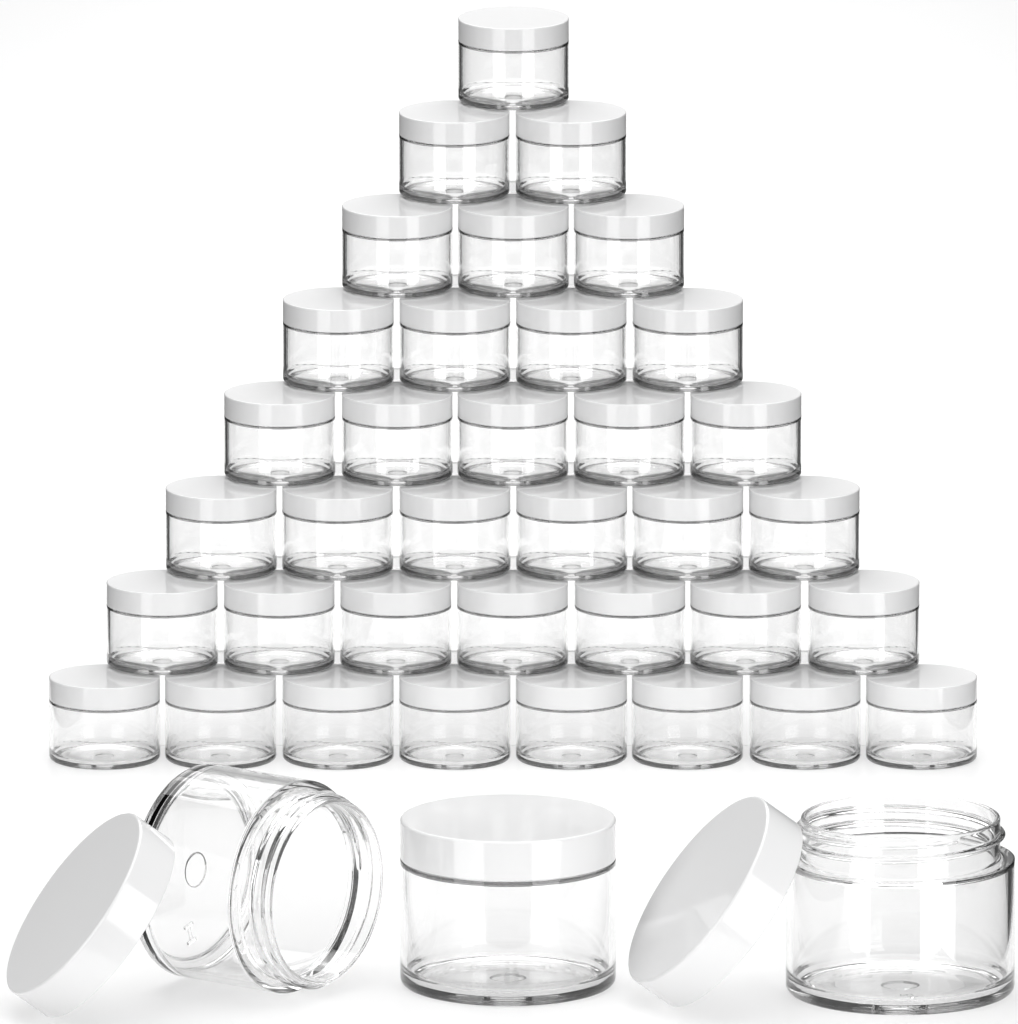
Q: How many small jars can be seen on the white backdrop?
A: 36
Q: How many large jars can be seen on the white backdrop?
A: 3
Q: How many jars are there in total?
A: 39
